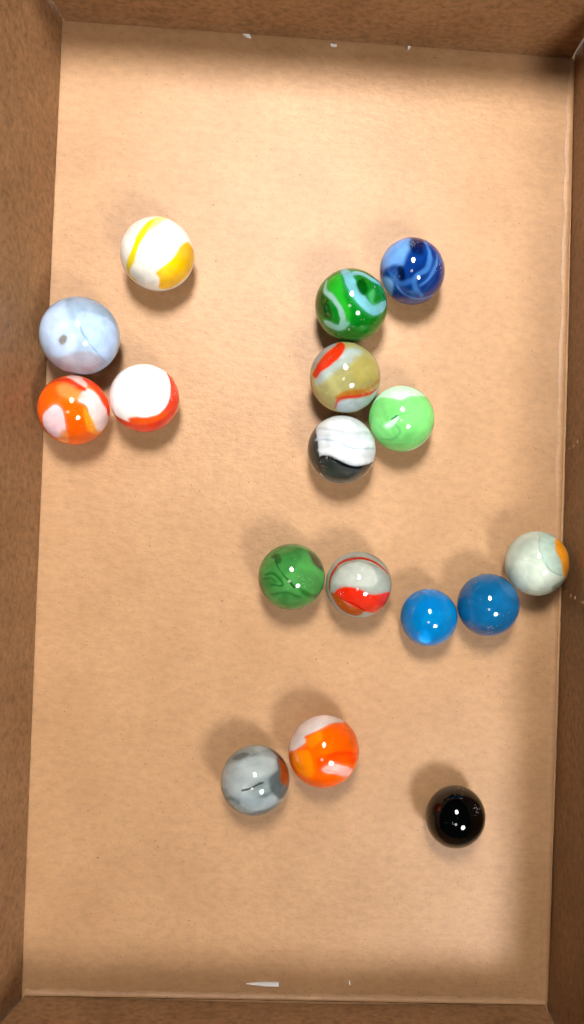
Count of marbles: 17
